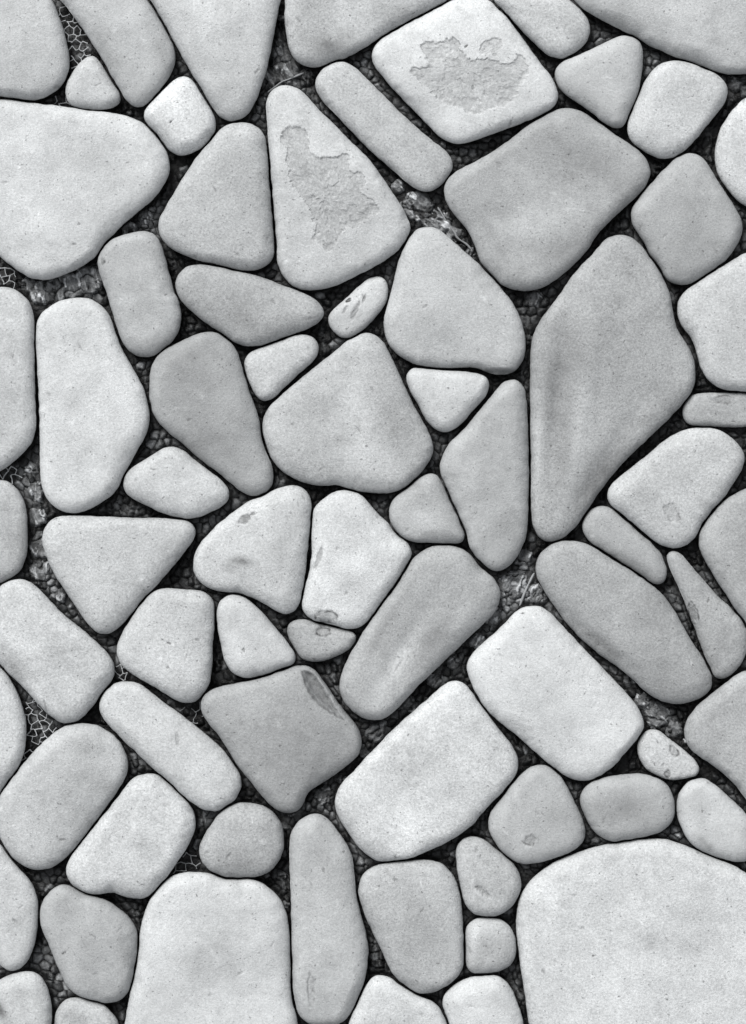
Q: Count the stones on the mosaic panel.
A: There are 73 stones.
